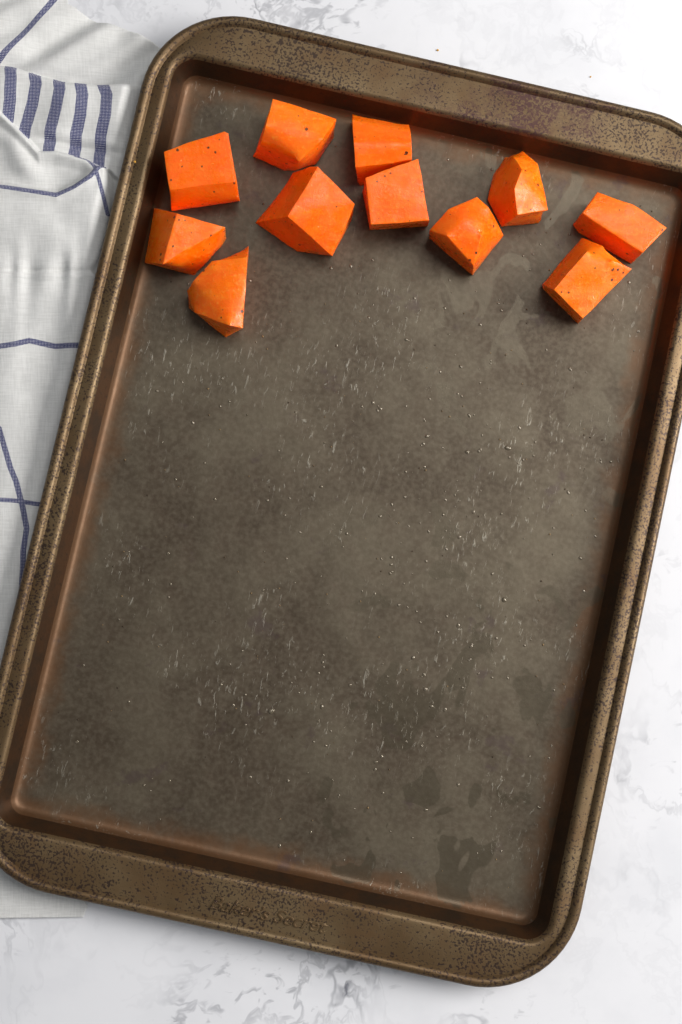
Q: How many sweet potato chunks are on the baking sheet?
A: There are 11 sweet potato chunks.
